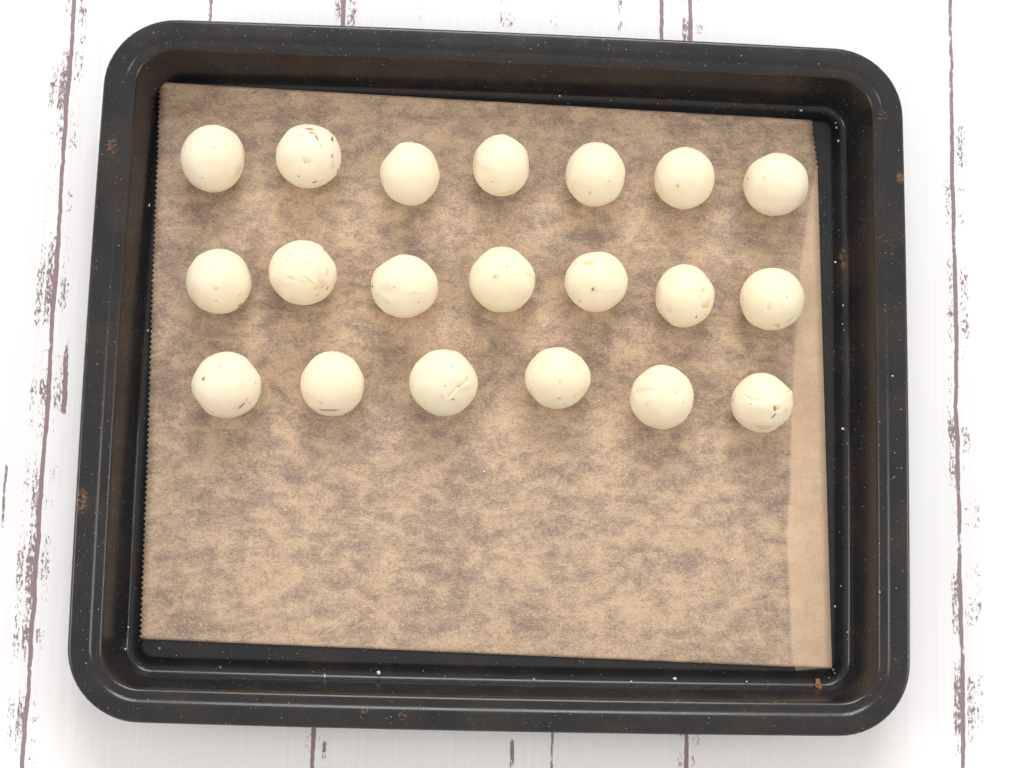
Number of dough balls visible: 20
